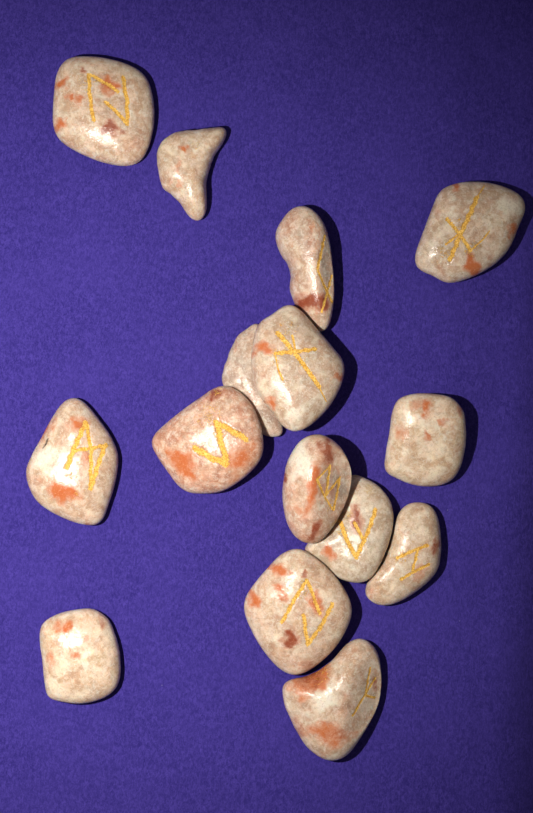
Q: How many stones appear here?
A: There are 15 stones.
